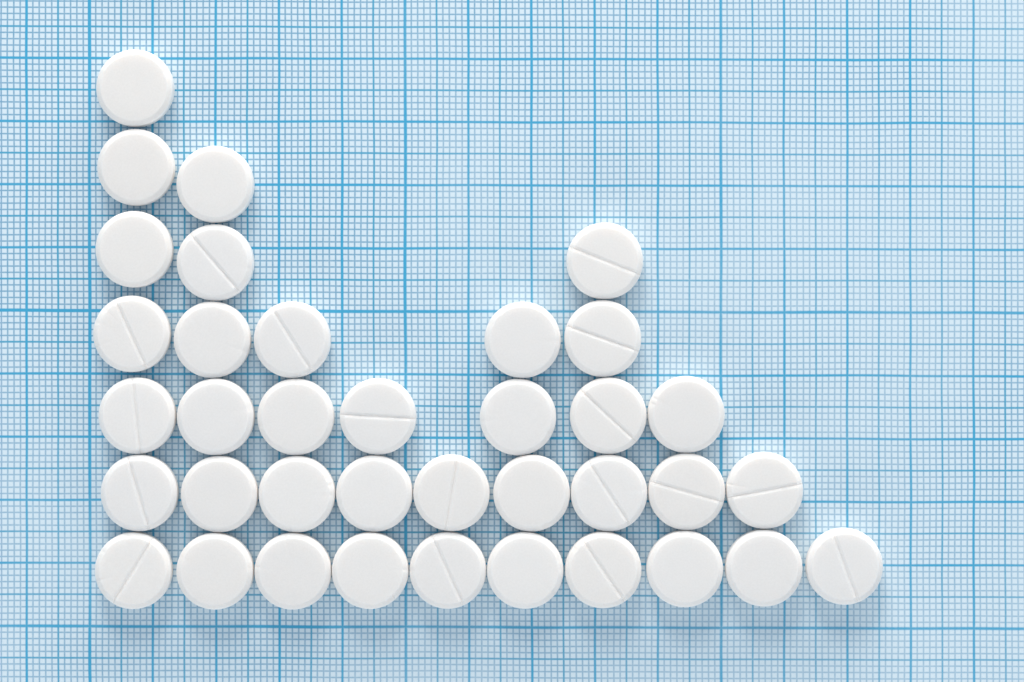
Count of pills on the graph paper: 37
